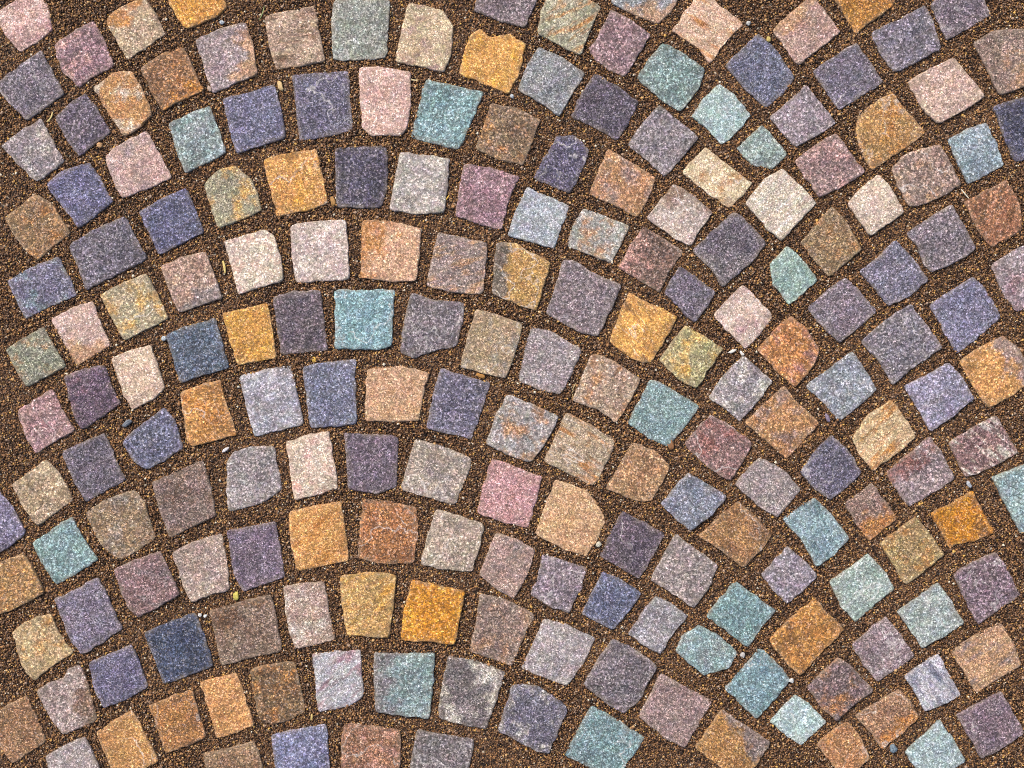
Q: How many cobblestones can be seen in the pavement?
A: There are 200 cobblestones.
